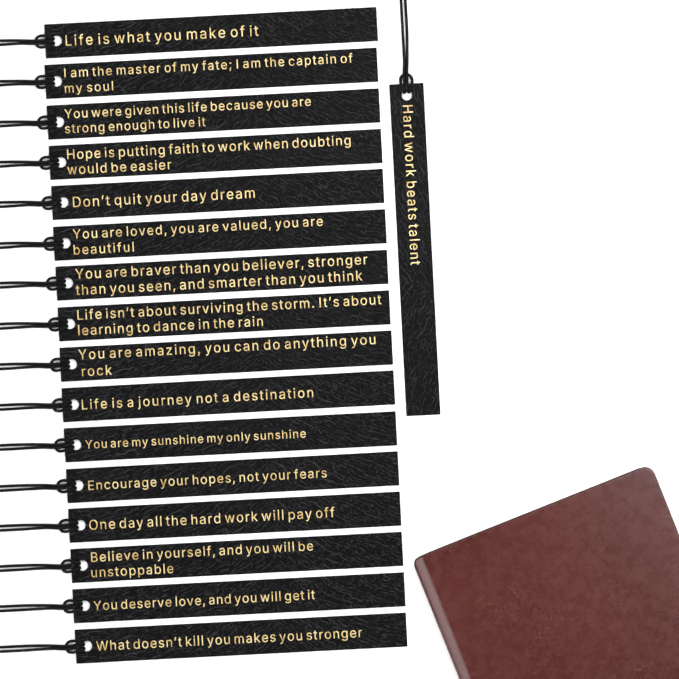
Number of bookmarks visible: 17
